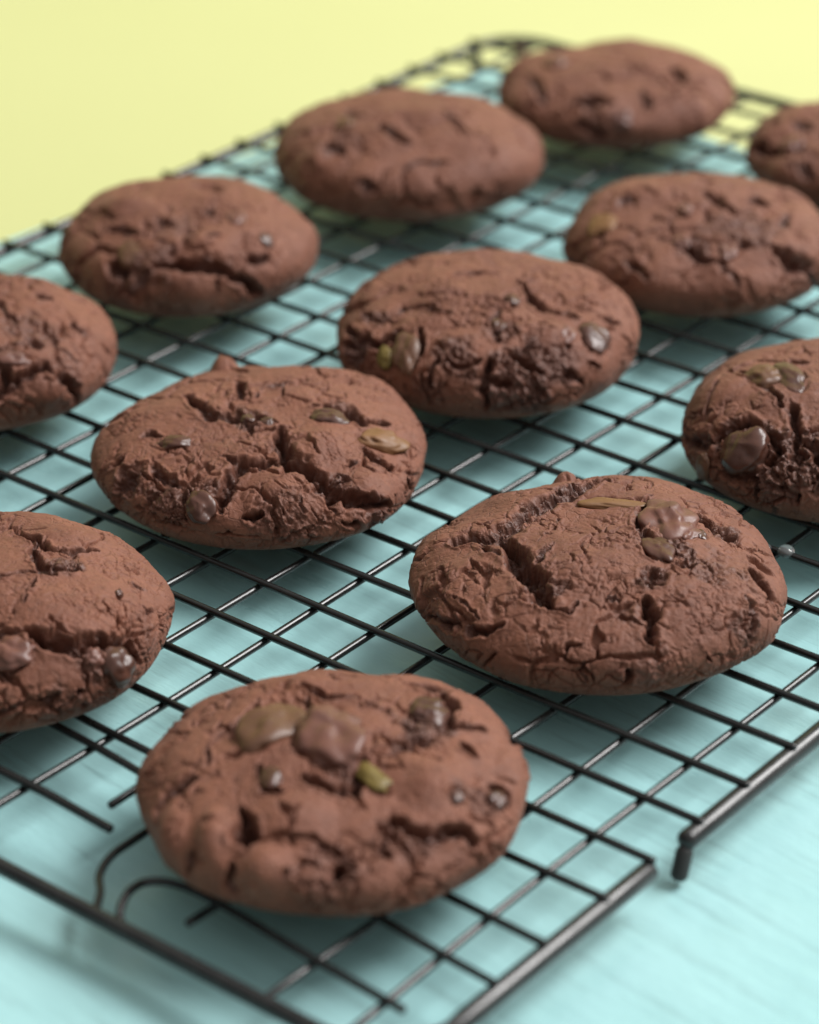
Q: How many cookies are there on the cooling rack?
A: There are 12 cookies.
